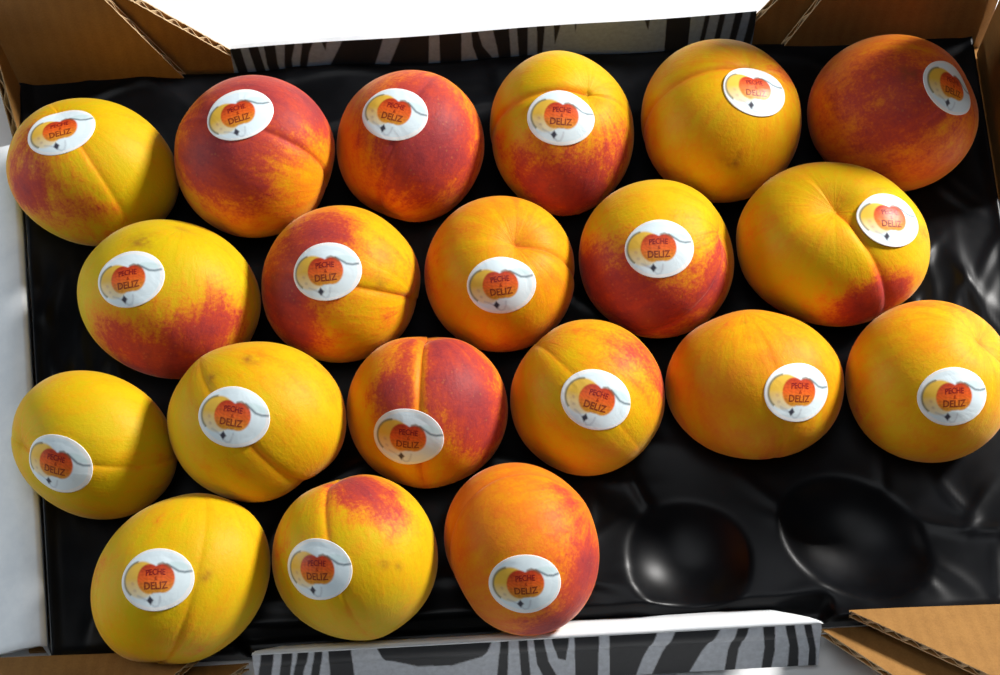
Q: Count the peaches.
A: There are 20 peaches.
